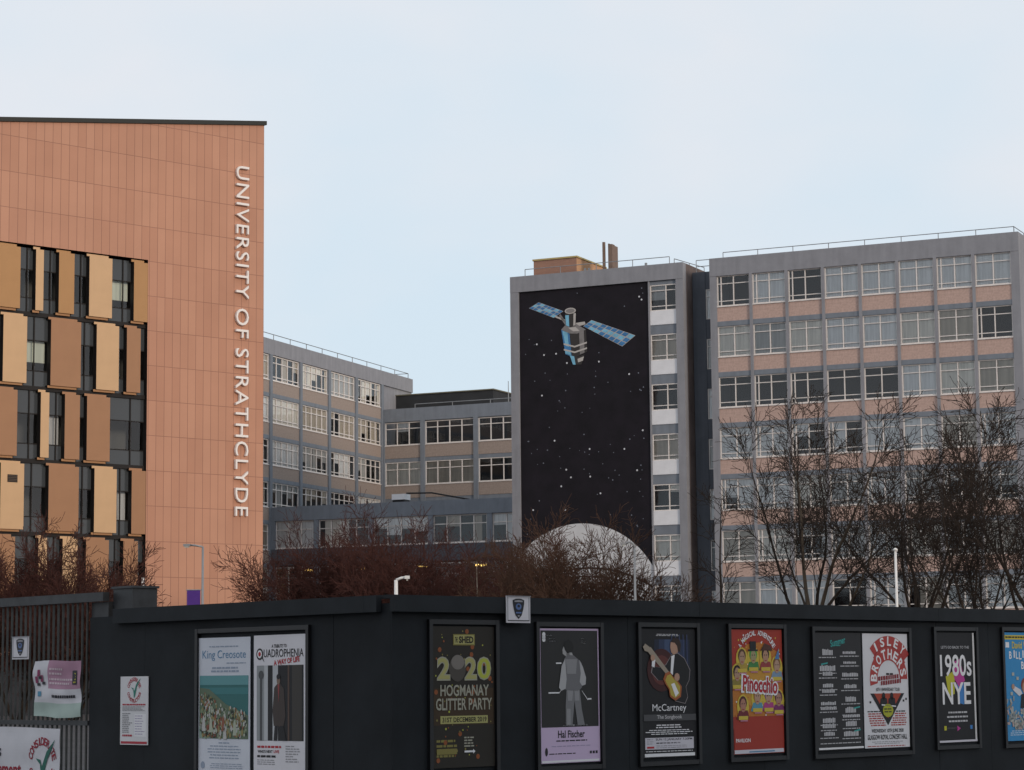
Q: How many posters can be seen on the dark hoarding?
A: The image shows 11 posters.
